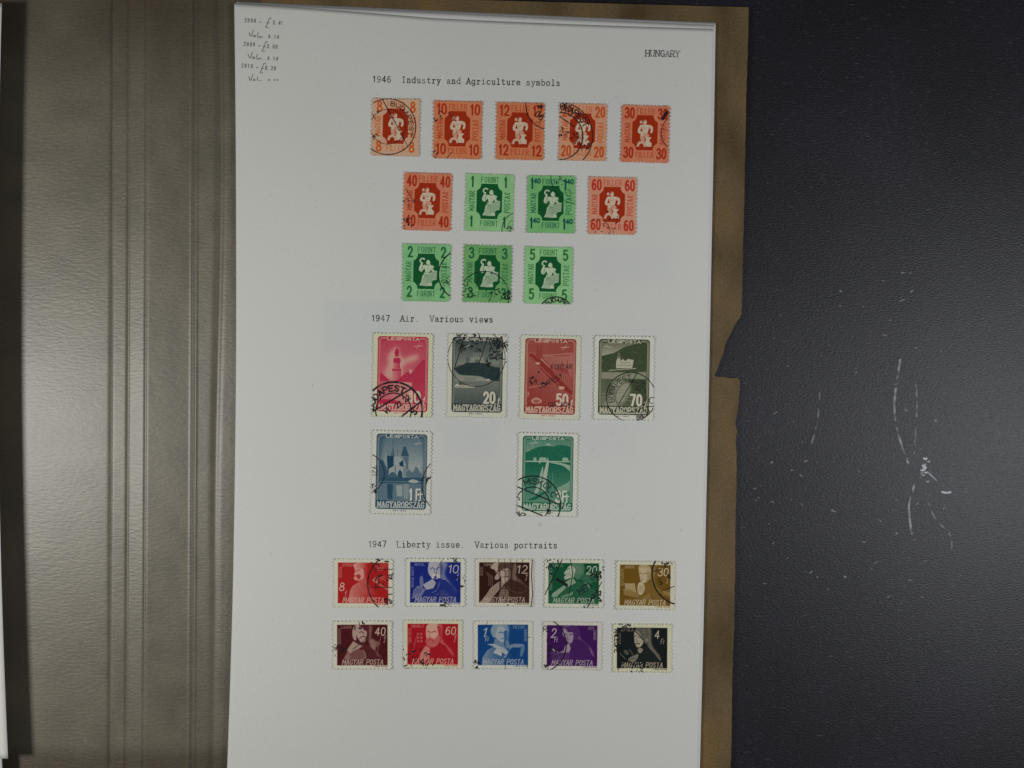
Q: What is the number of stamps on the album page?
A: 28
